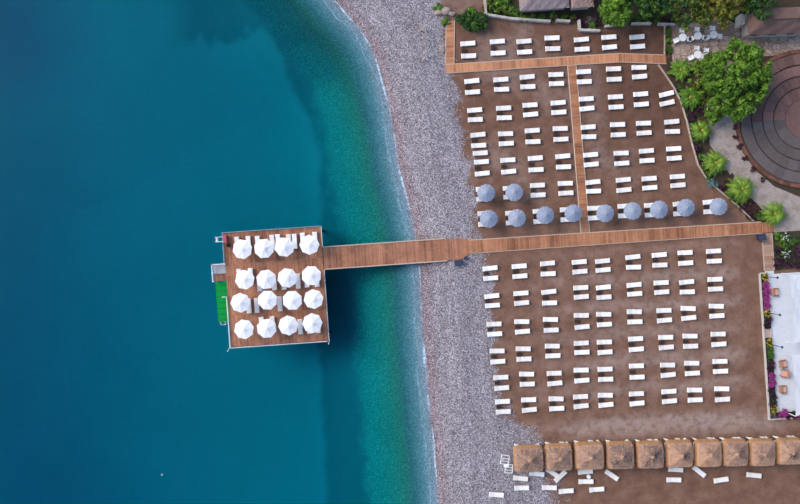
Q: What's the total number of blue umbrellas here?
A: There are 11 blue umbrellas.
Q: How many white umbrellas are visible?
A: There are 16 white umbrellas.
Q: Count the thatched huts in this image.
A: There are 10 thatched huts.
